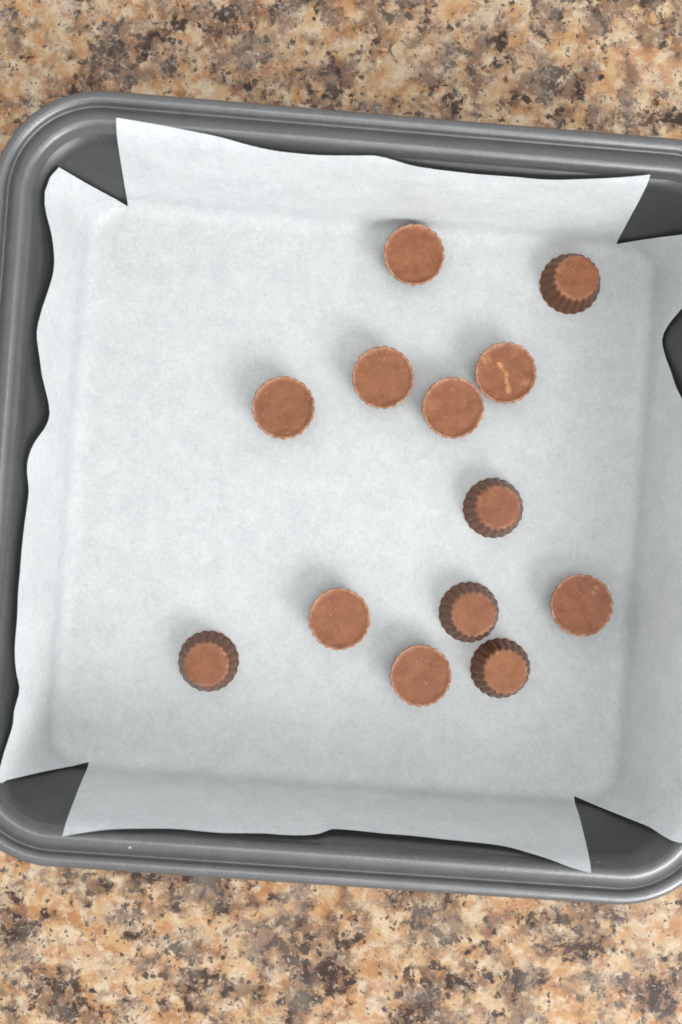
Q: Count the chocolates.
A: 13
